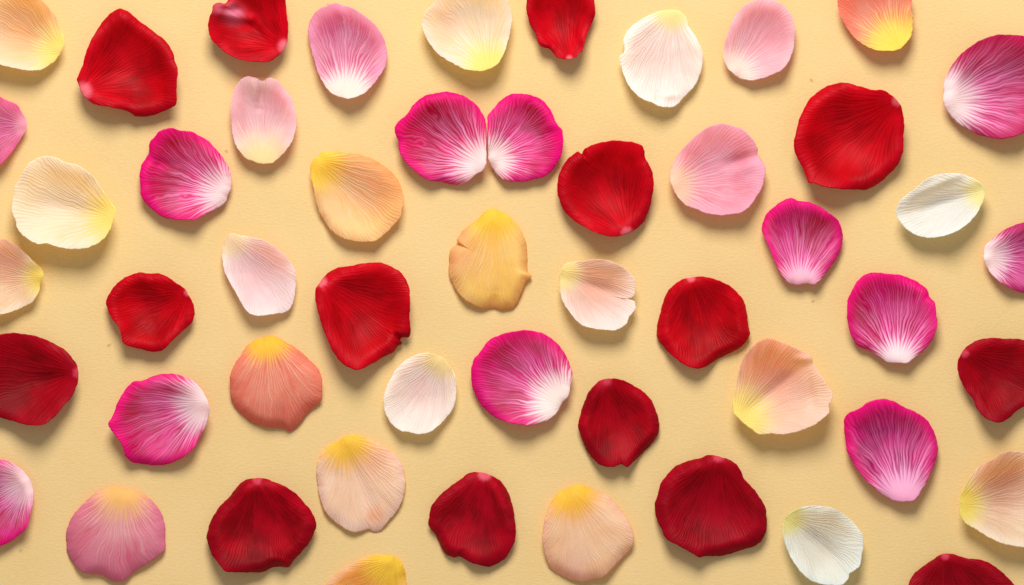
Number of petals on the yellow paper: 51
